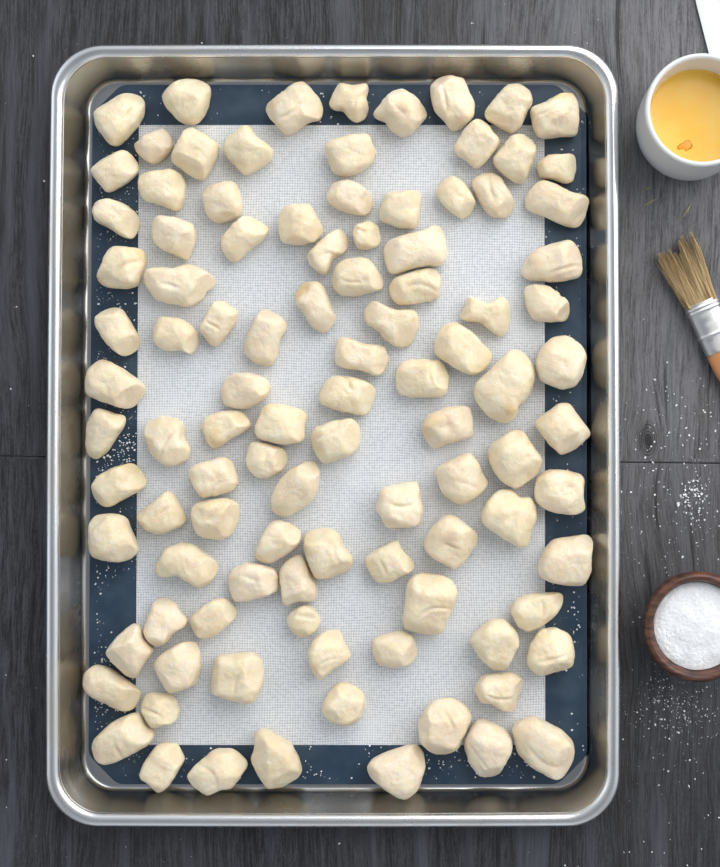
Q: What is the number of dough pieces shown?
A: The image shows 102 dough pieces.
